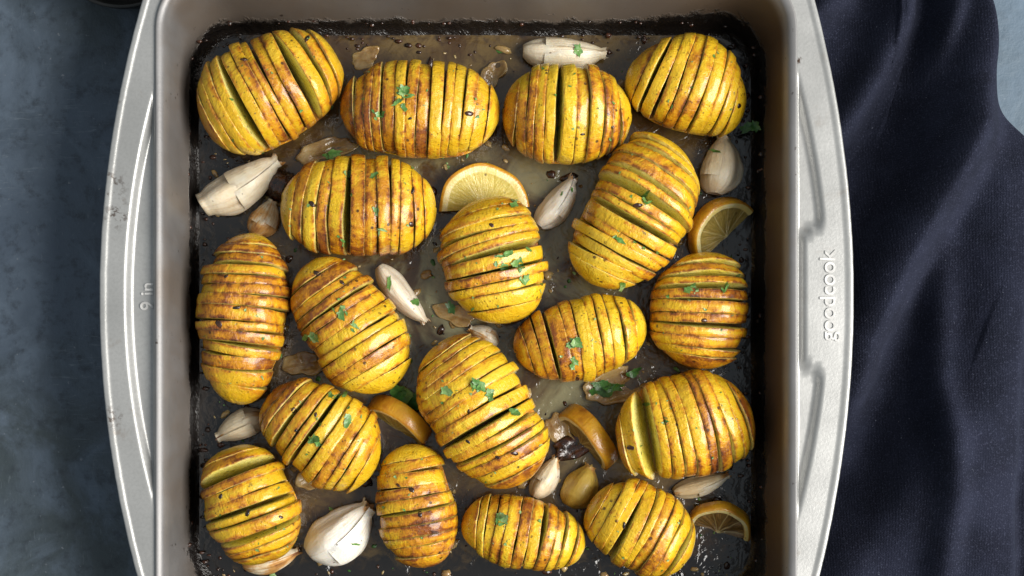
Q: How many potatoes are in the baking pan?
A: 18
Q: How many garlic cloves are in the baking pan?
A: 13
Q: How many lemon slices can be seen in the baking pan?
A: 5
